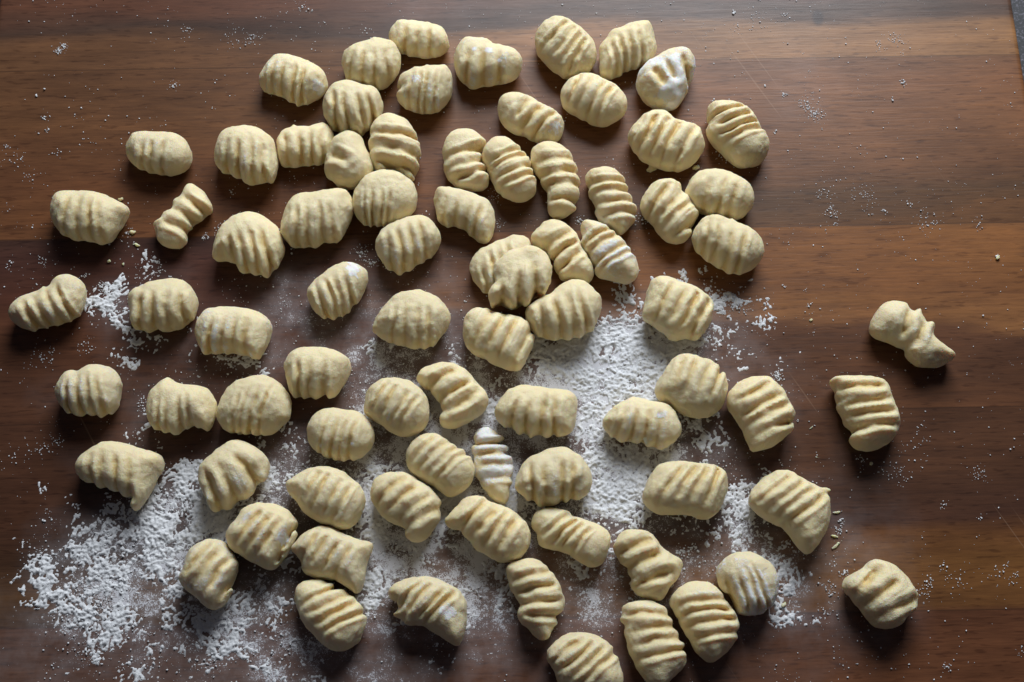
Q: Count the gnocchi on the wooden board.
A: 80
